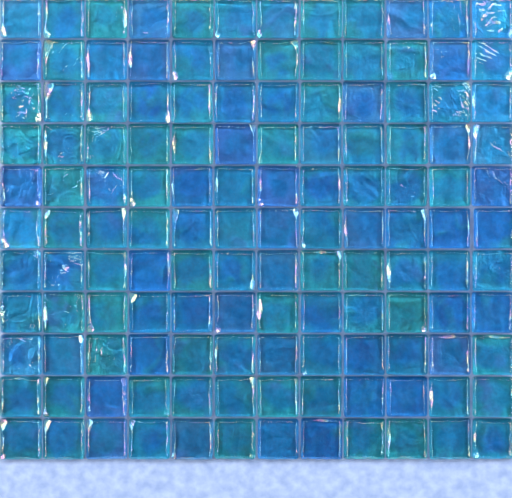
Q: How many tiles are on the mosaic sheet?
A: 132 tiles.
